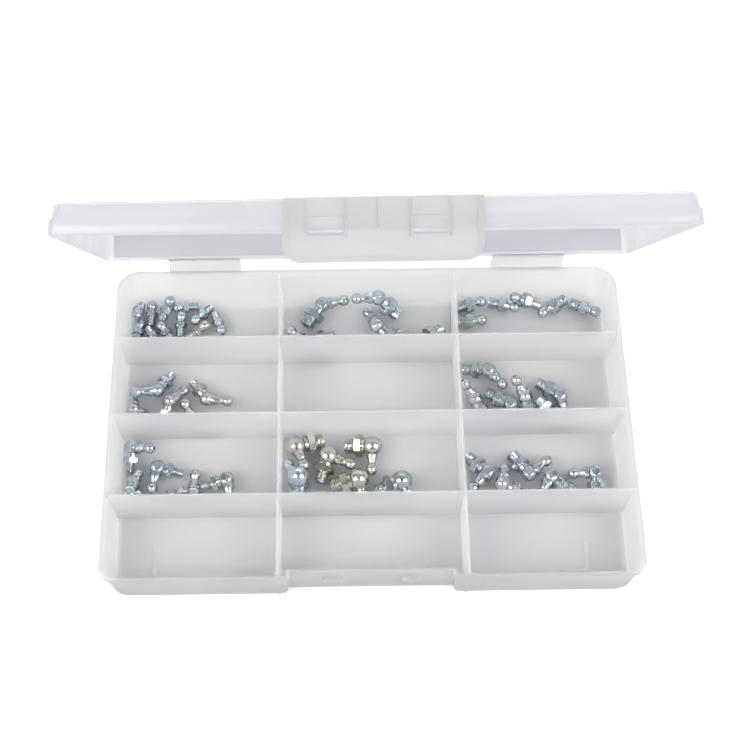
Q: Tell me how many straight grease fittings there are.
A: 17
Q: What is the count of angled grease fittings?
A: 32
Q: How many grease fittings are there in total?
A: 49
